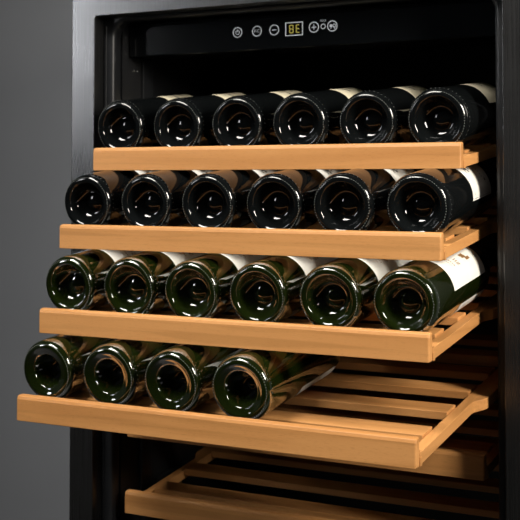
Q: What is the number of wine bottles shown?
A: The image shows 22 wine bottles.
